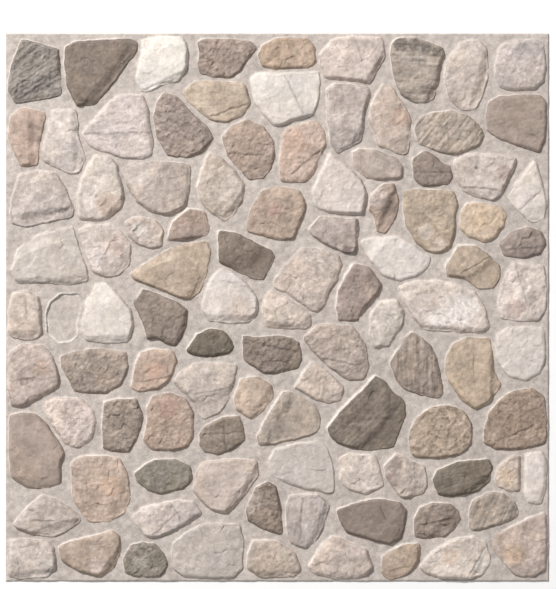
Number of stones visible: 100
